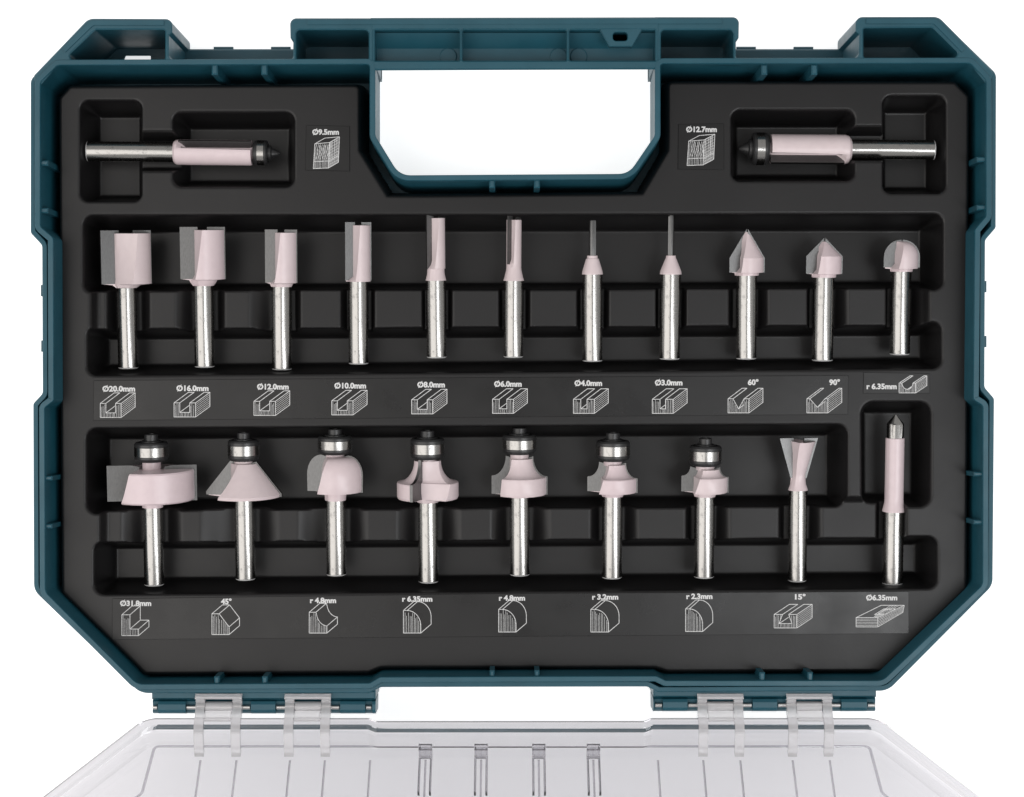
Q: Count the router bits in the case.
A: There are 22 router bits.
